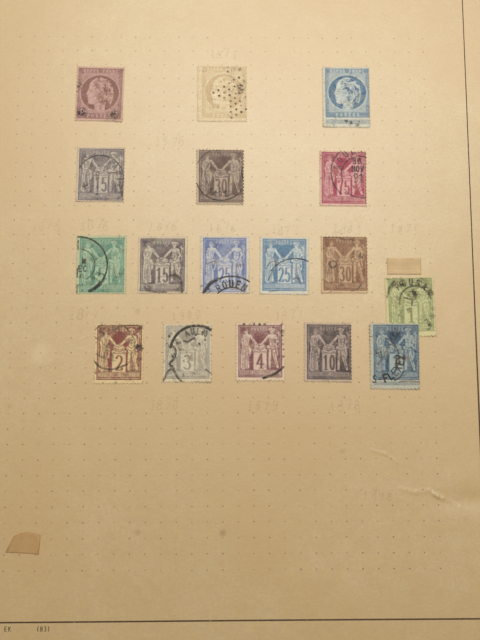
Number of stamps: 17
